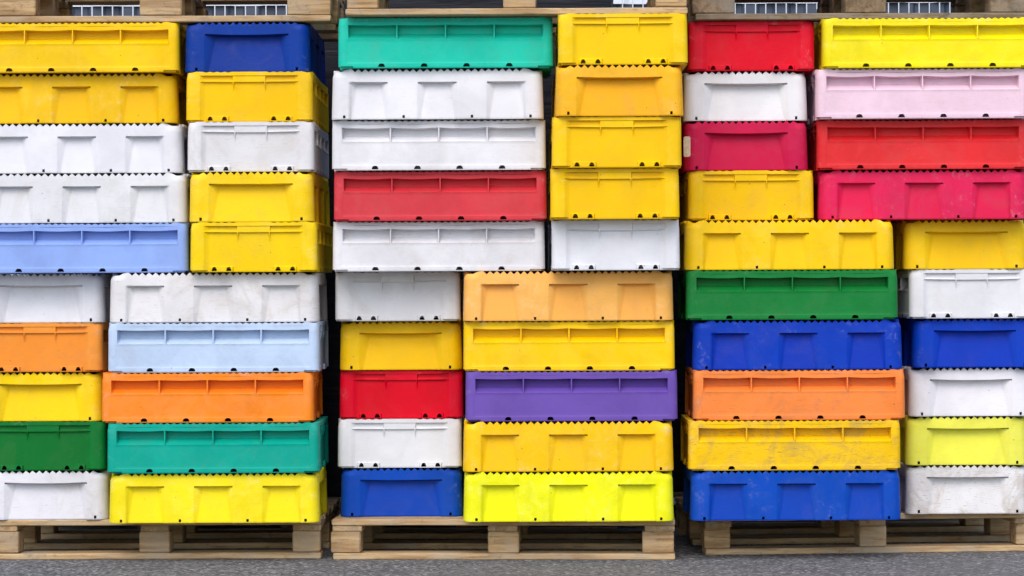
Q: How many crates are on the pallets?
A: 60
